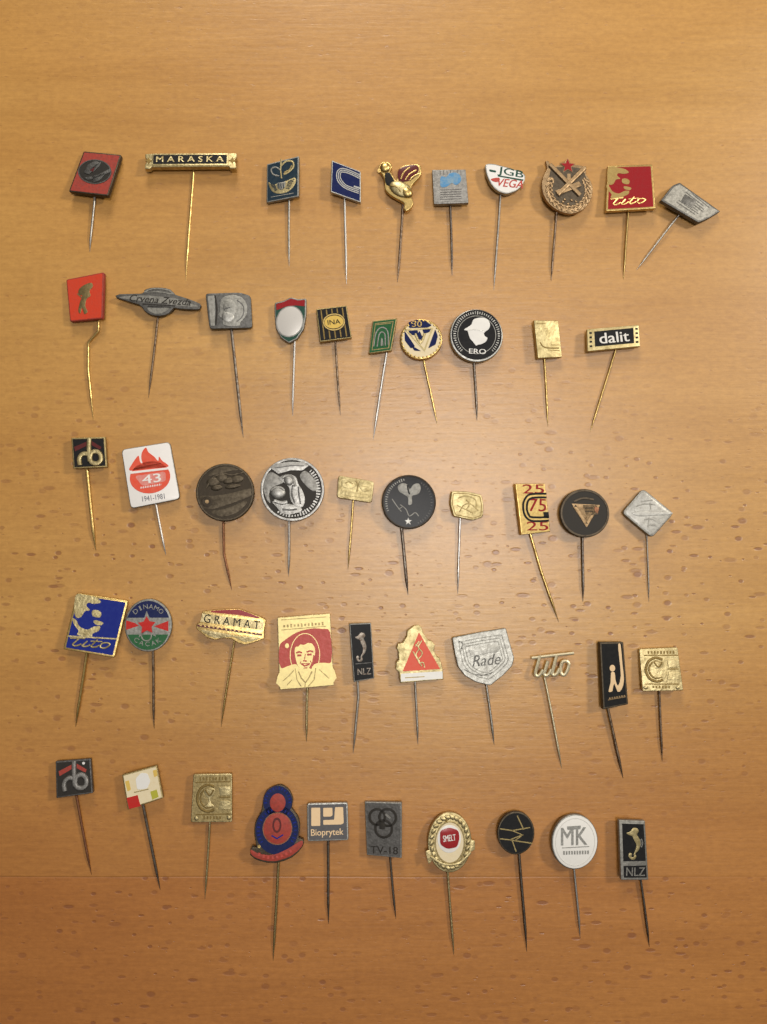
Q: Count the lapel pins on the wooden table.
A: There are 50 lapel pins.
